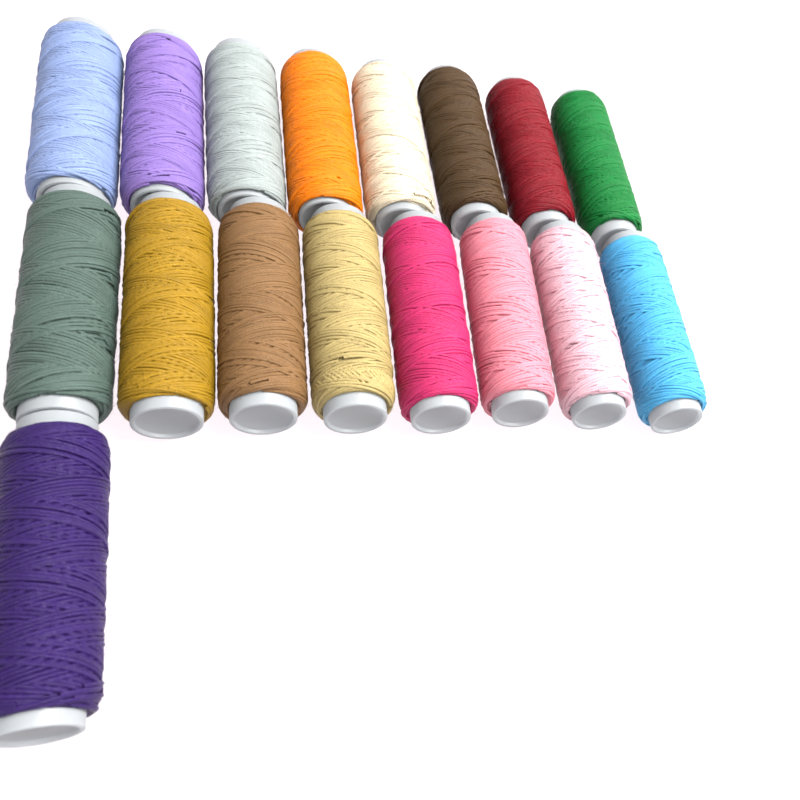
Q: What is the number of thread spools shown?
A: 17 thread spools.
